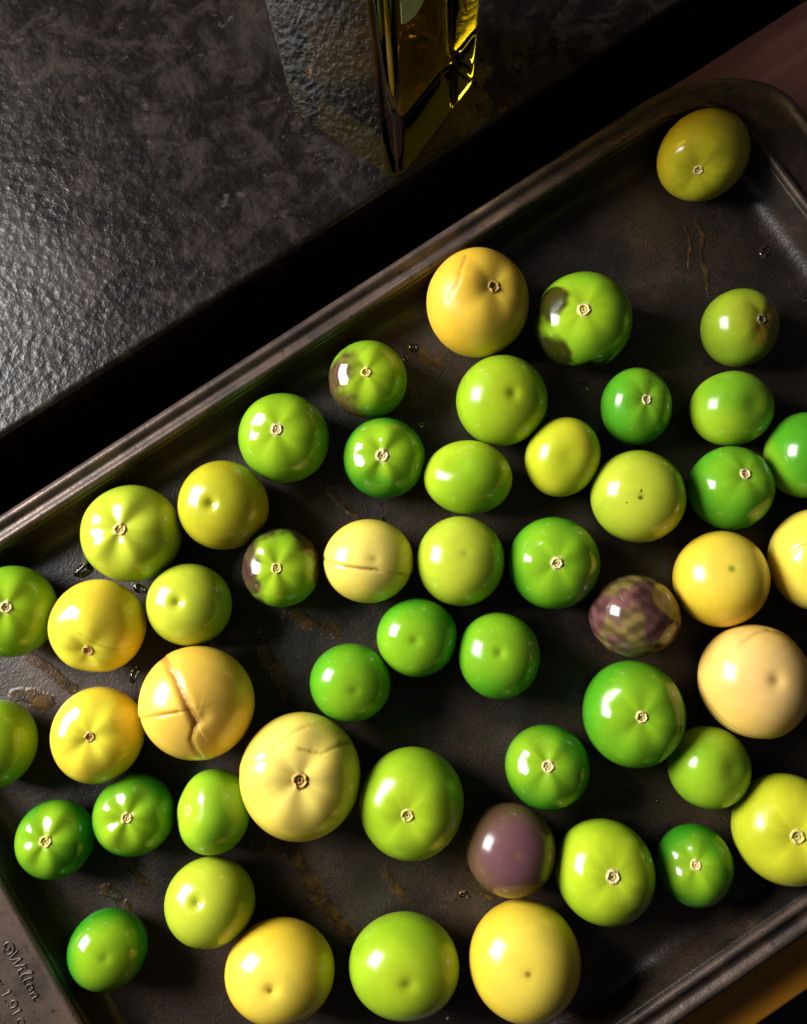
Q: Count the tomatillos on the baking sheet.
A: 51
